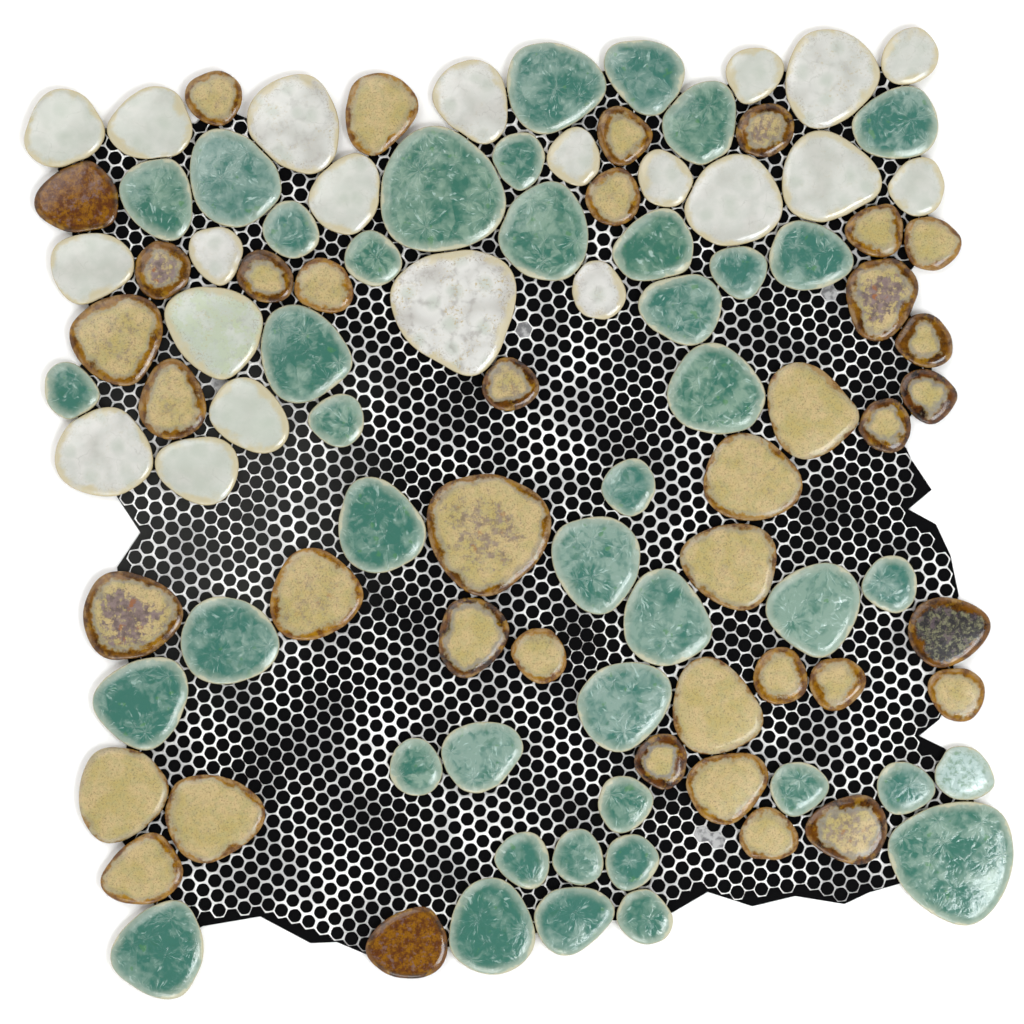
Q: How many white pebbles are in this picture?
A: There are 21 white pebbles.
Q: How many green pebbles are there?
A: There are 42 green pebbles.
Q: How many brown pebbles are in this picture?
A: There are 39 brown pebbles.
